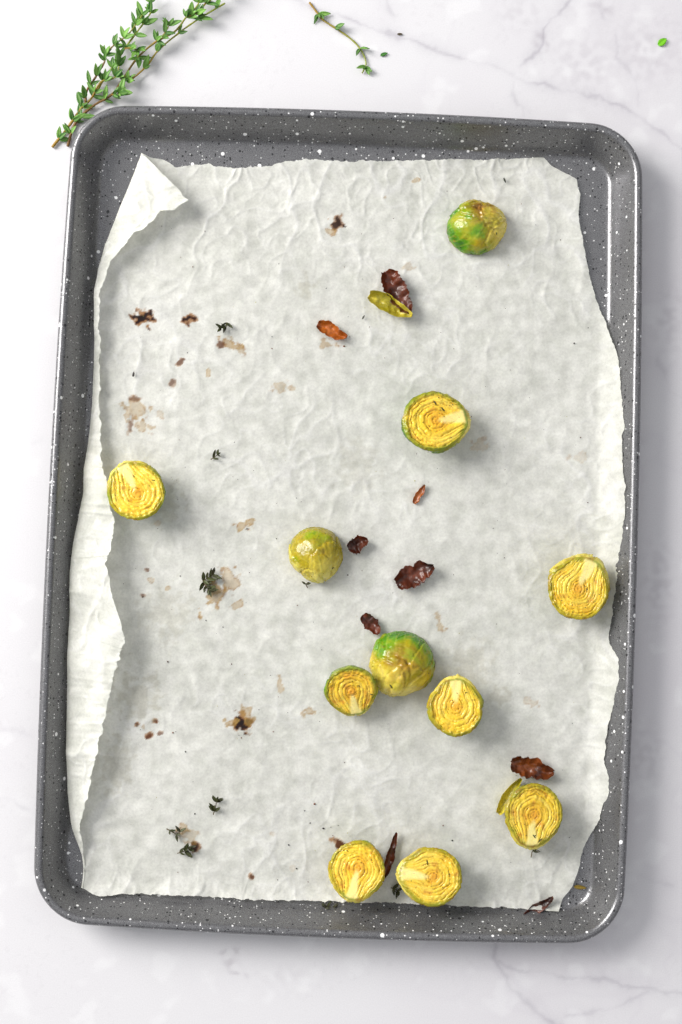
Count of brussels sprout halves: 11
